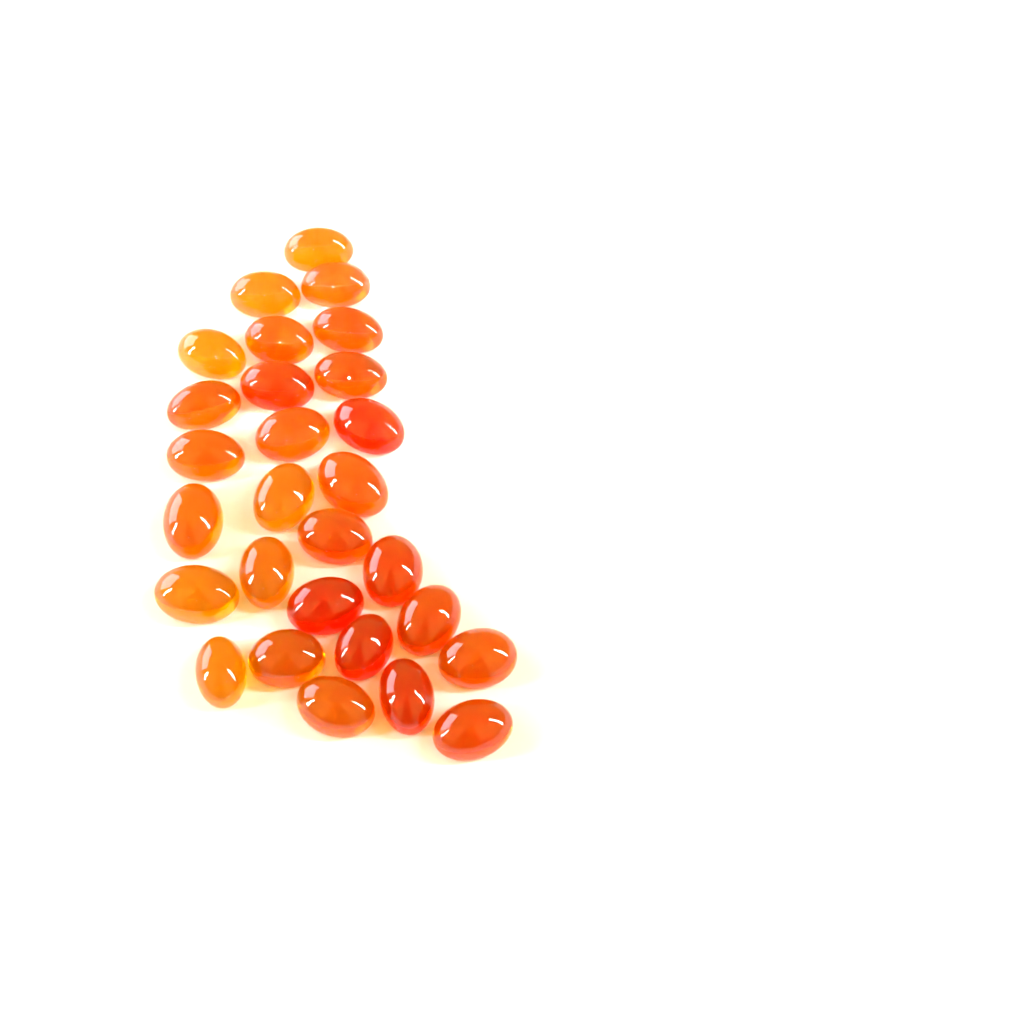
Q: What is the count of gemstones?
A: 28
